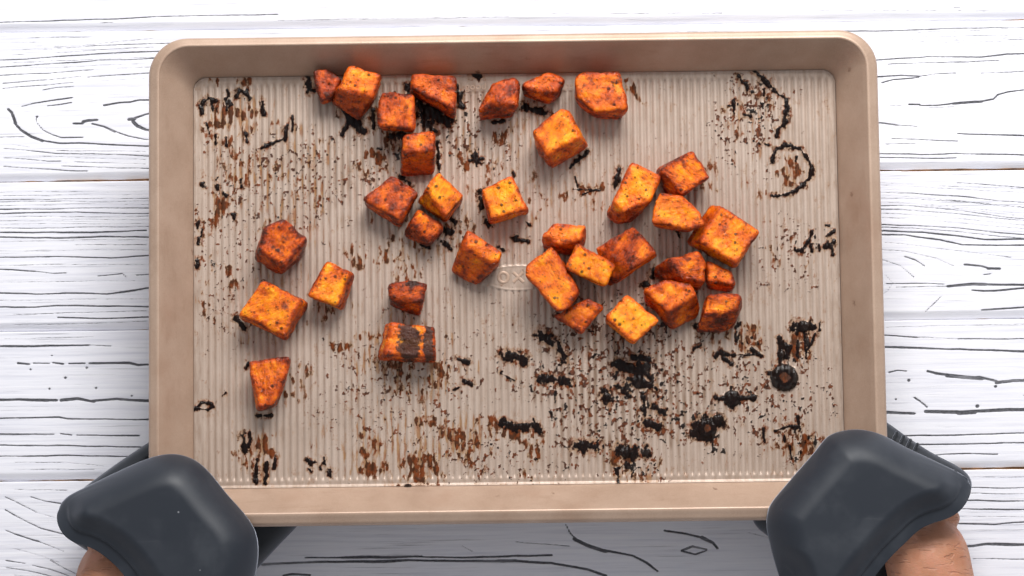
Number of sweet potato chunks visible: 34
